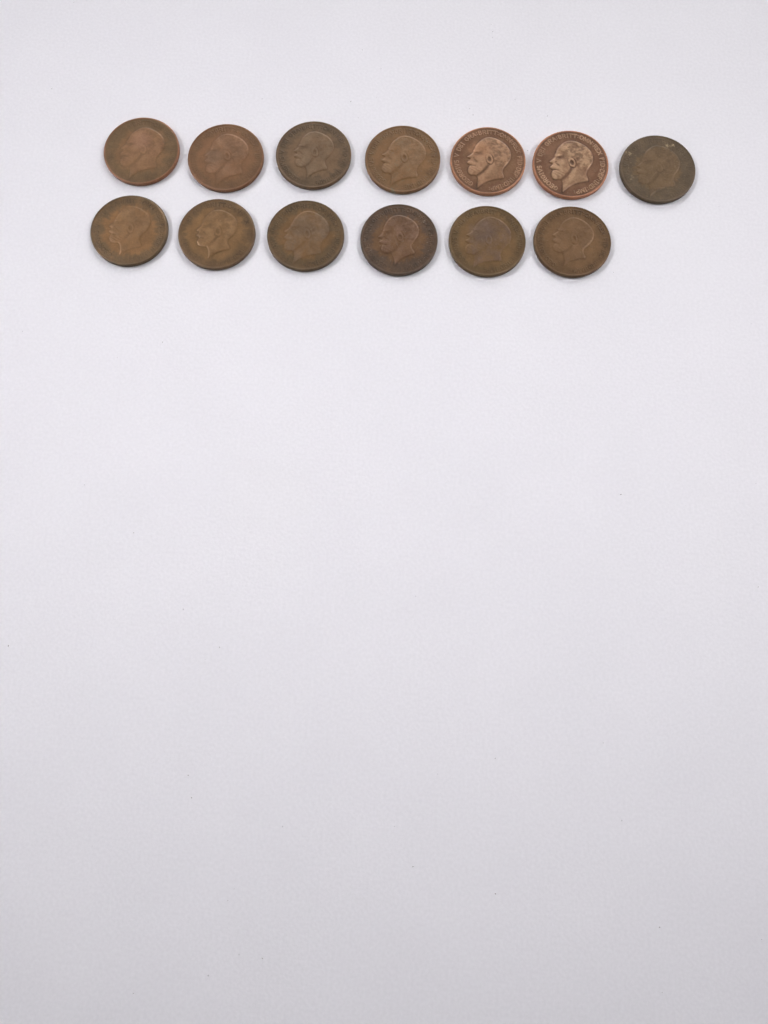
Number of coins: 13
